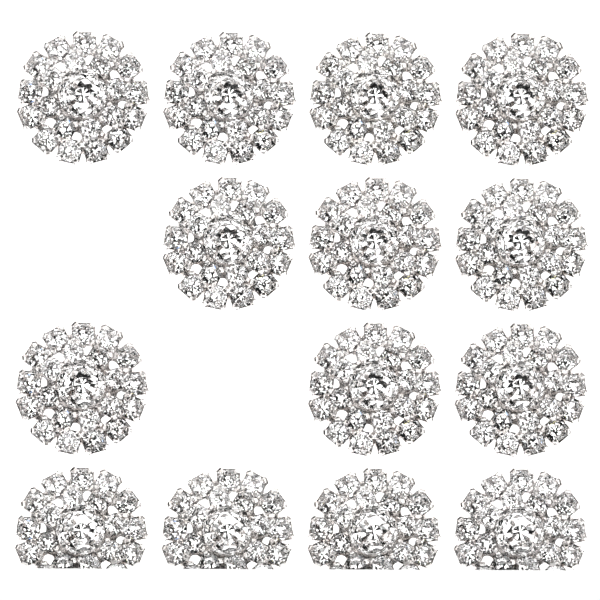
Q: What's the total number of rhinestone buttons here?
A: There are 14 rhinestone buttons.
